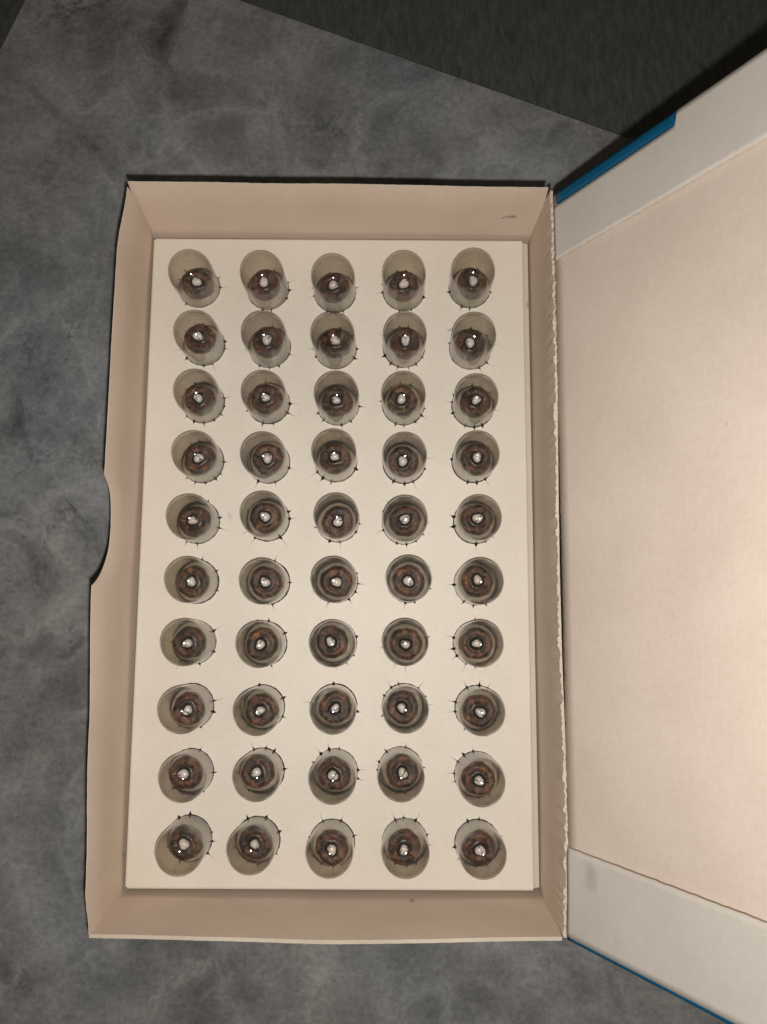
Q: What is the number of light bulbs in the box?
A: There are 50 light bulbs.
